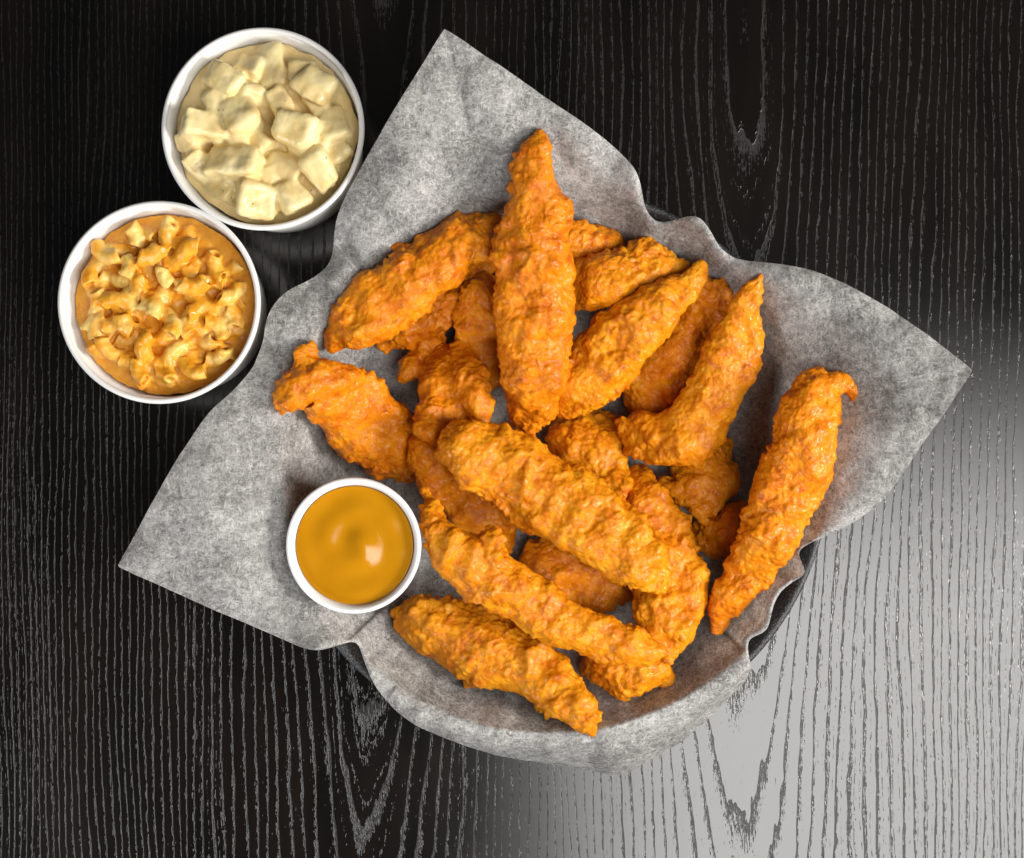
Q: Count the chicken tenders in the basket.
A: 22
